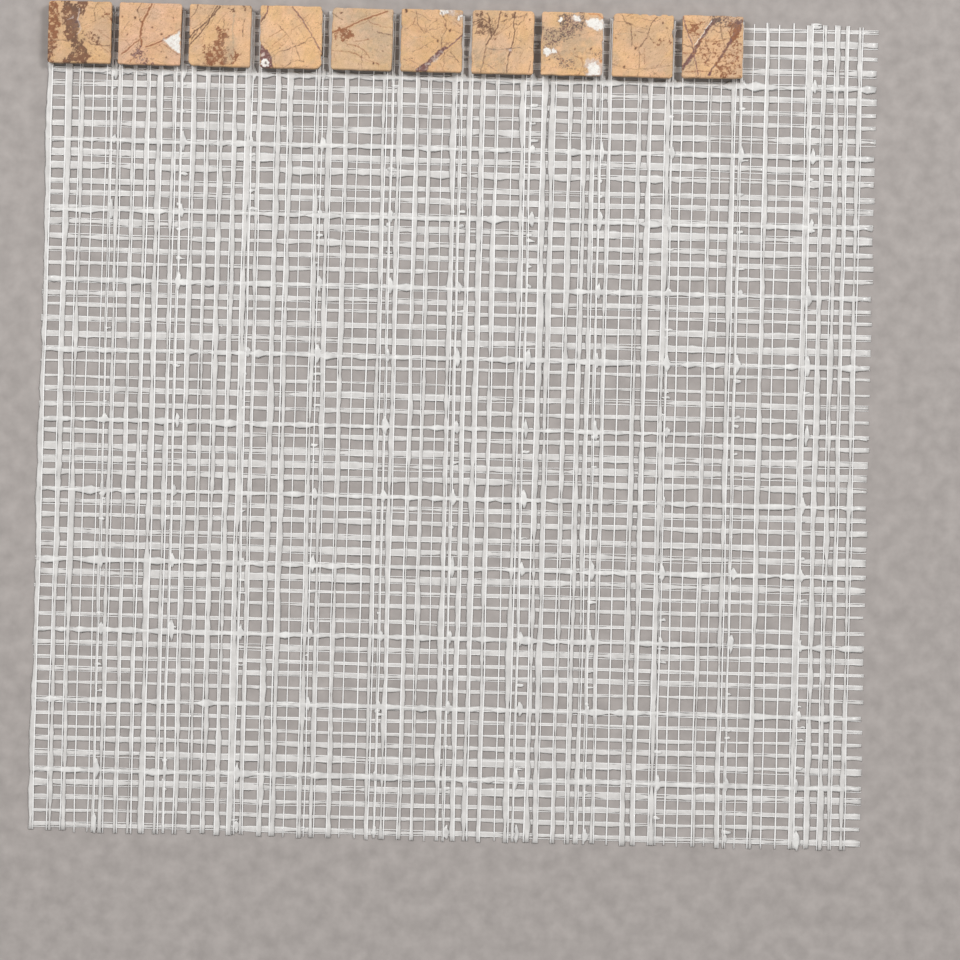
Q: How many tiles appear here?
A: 10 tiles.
